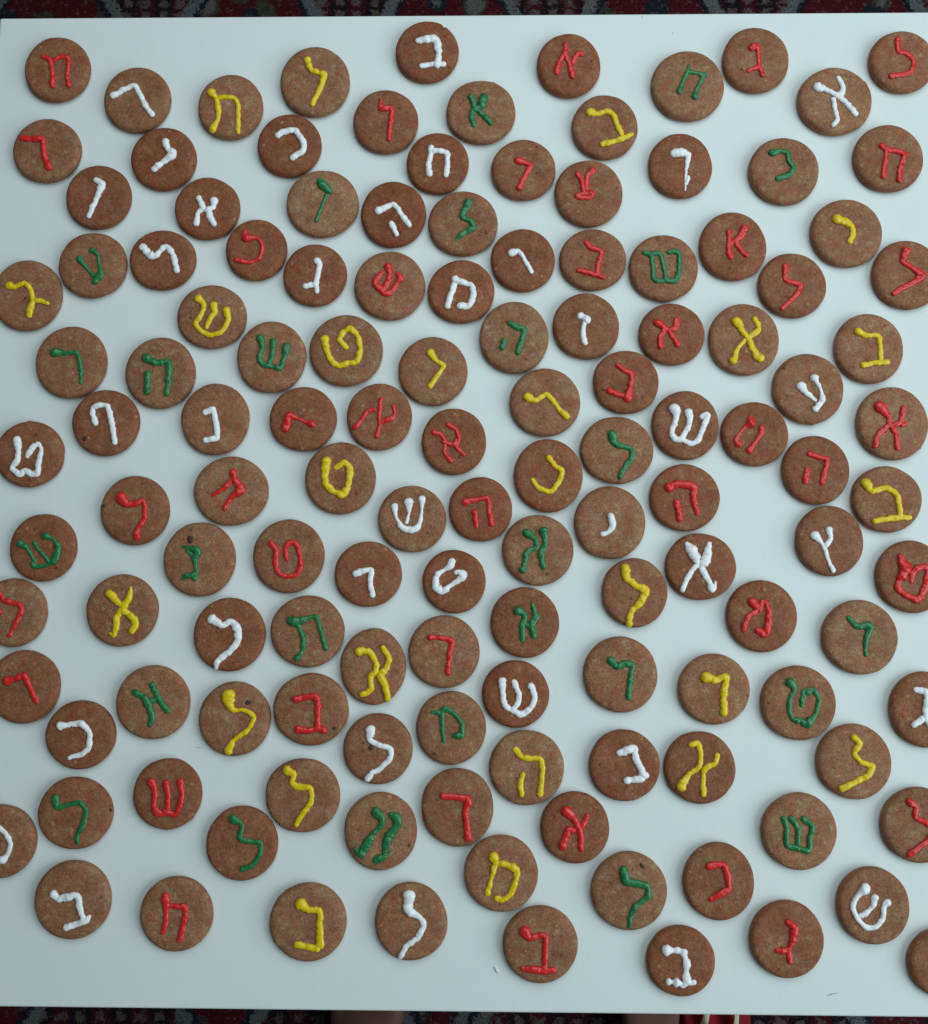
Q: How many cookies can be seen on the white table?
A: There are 132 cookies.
